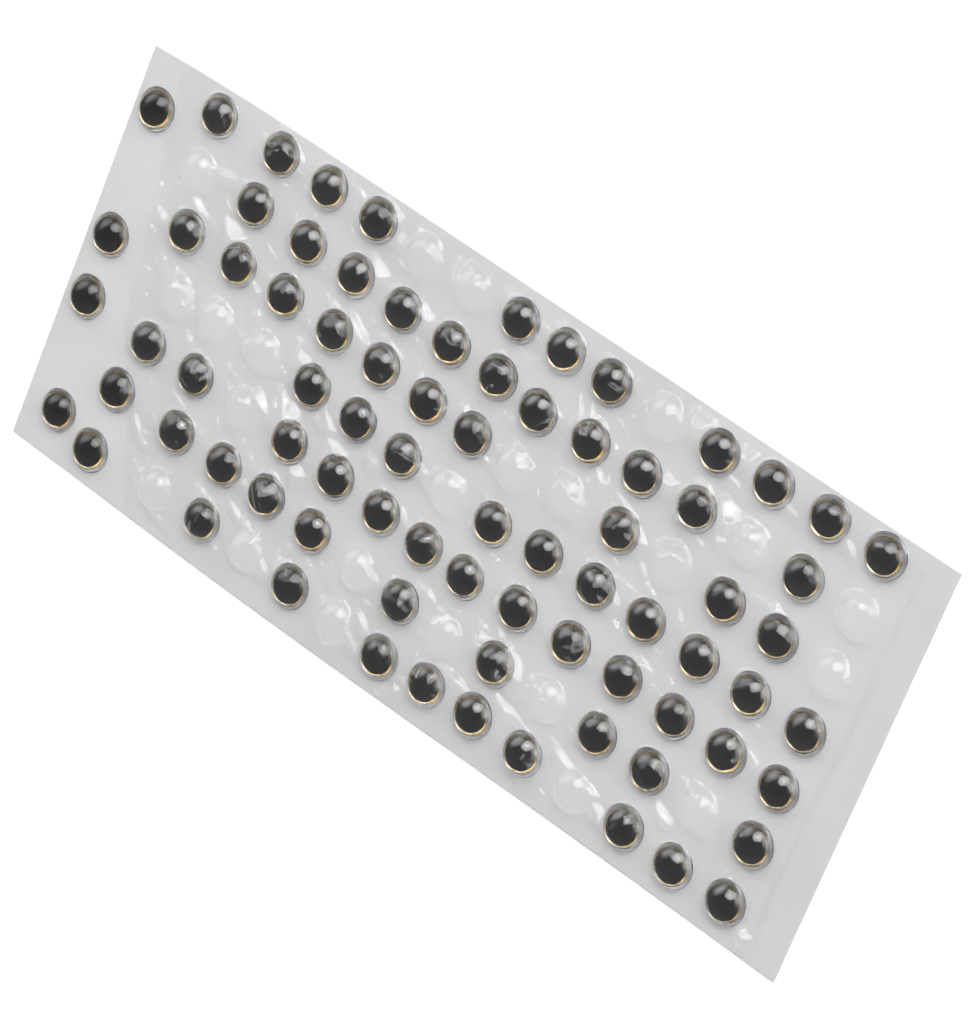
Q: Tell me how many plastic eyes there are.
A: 79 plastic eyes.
